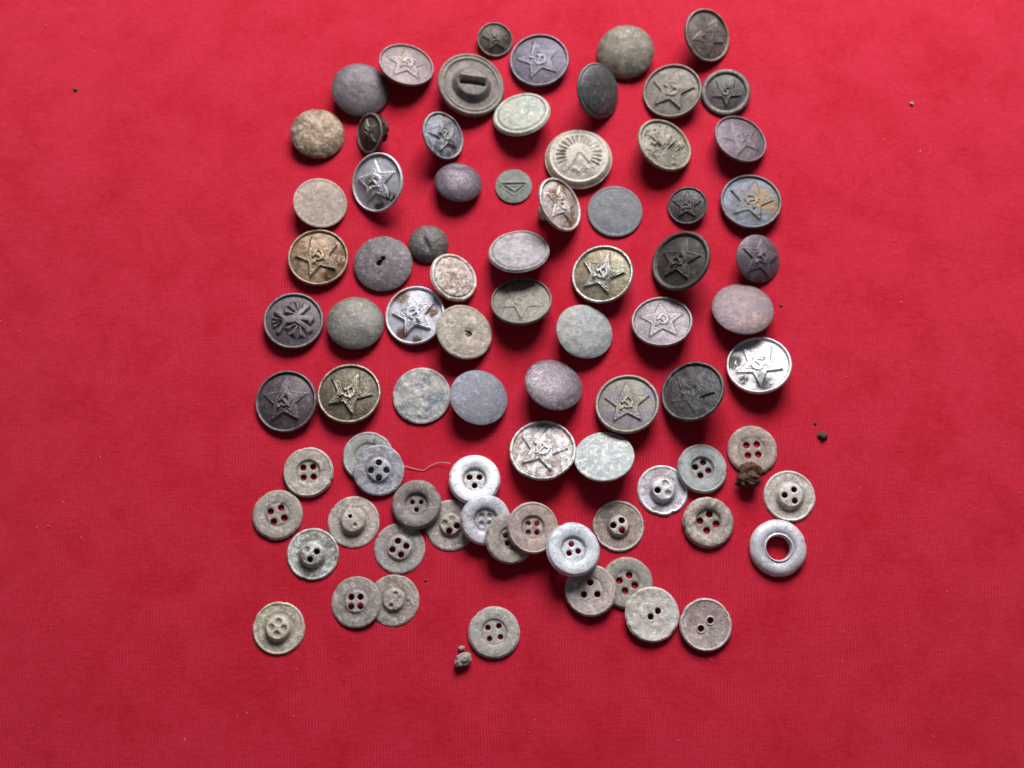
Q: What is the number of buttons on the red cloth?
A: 80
